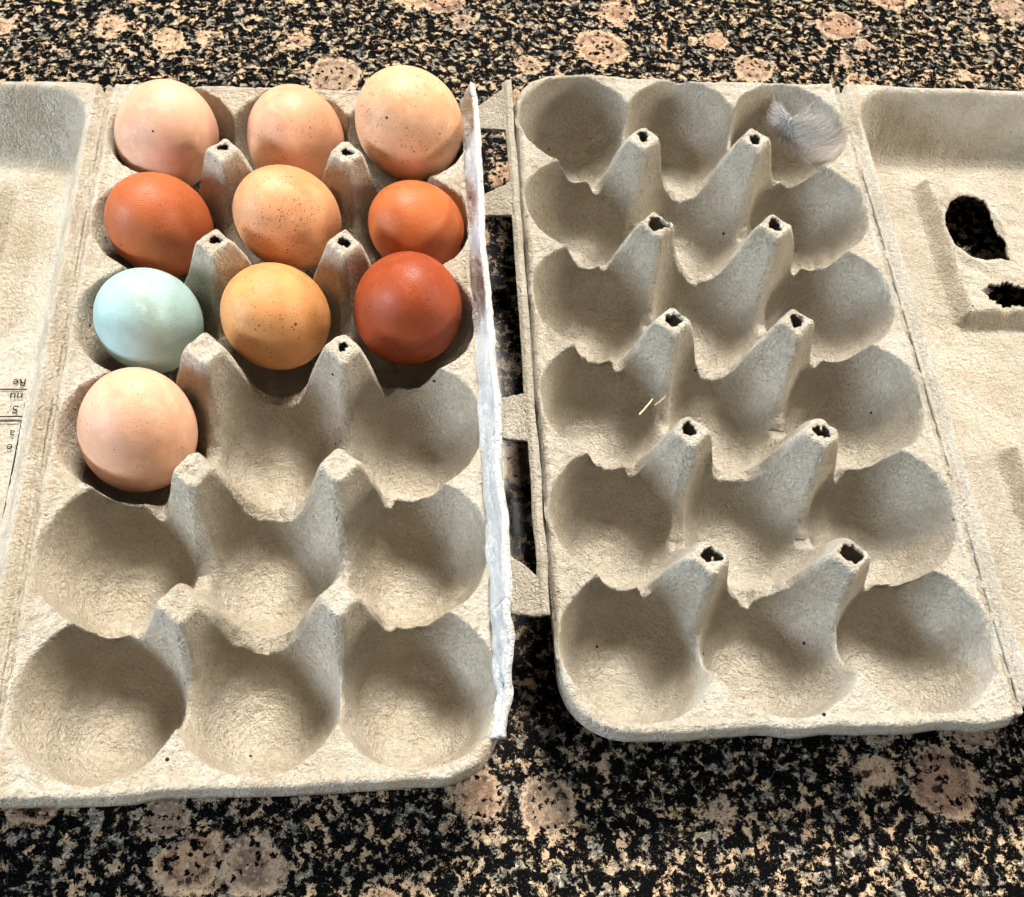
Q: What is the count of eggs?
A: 10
